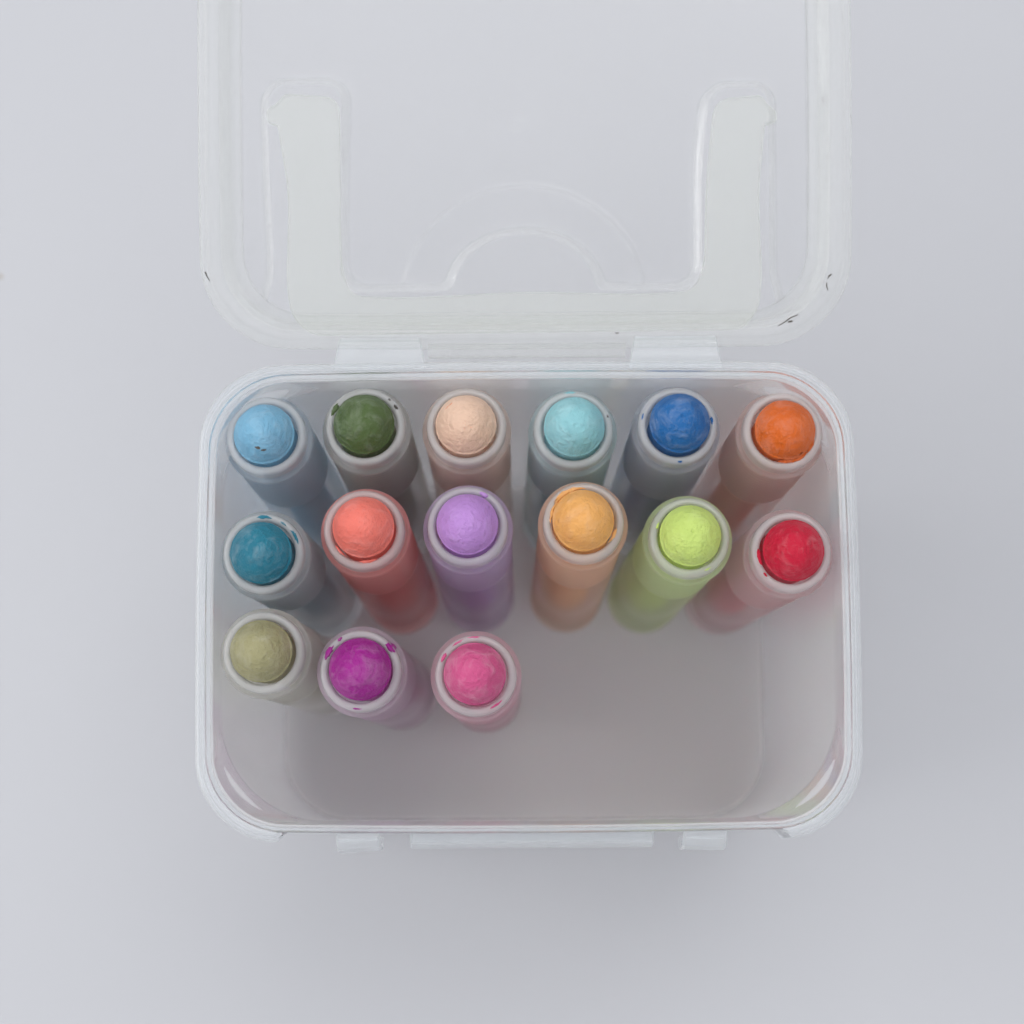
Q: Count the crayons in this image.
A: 15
